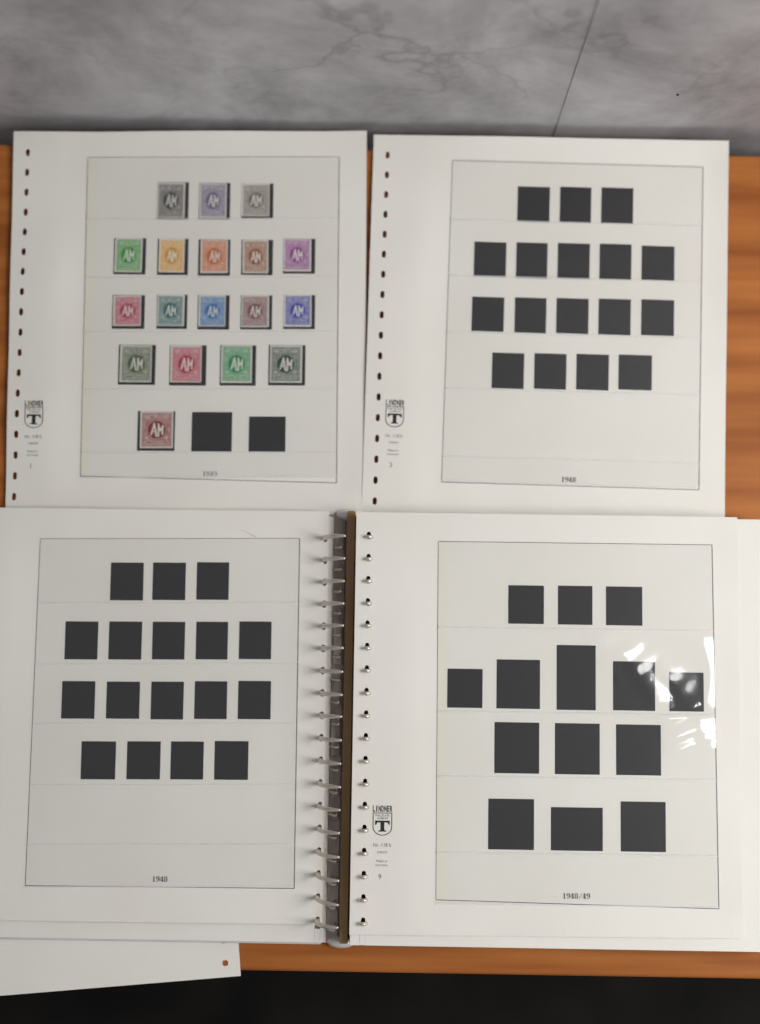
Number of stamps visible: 18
